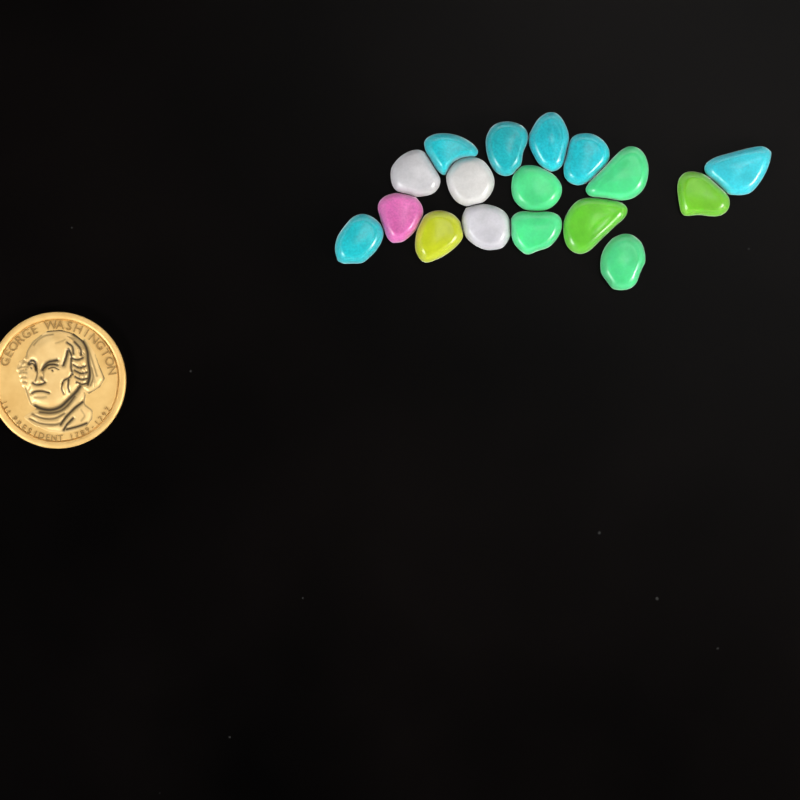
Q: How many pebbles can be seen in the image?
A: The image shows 17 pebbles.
